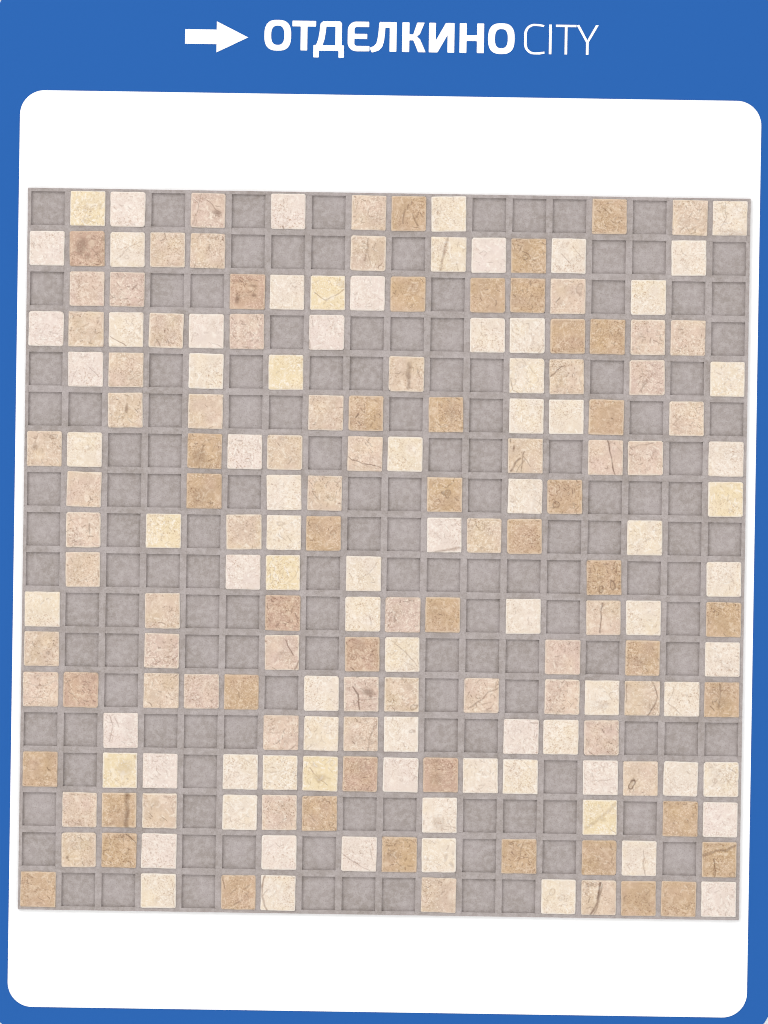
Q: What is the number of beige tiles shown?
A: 59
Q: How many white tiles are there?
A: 81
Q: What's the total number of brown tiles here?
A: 43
